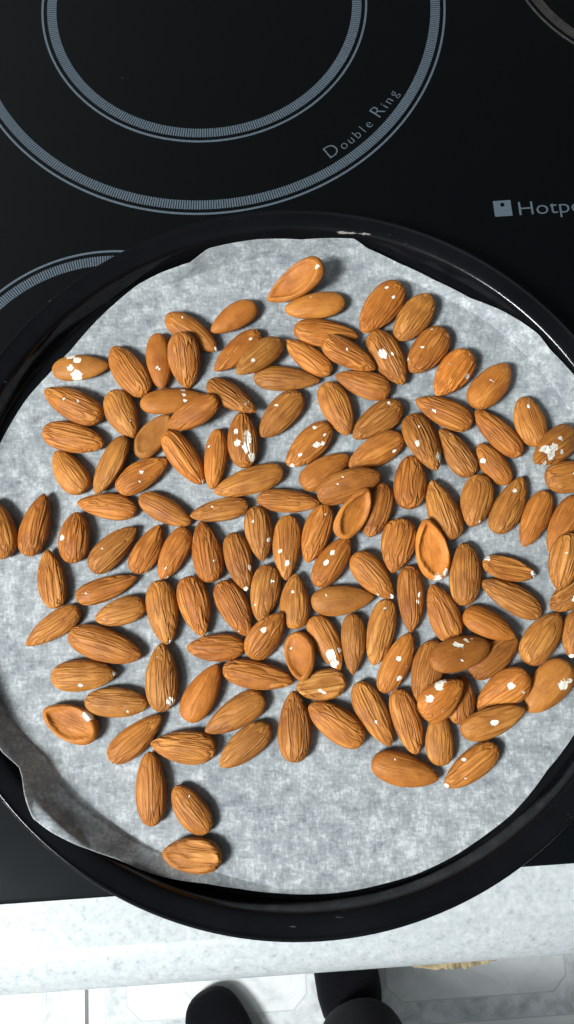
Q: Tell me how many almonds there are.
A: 134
